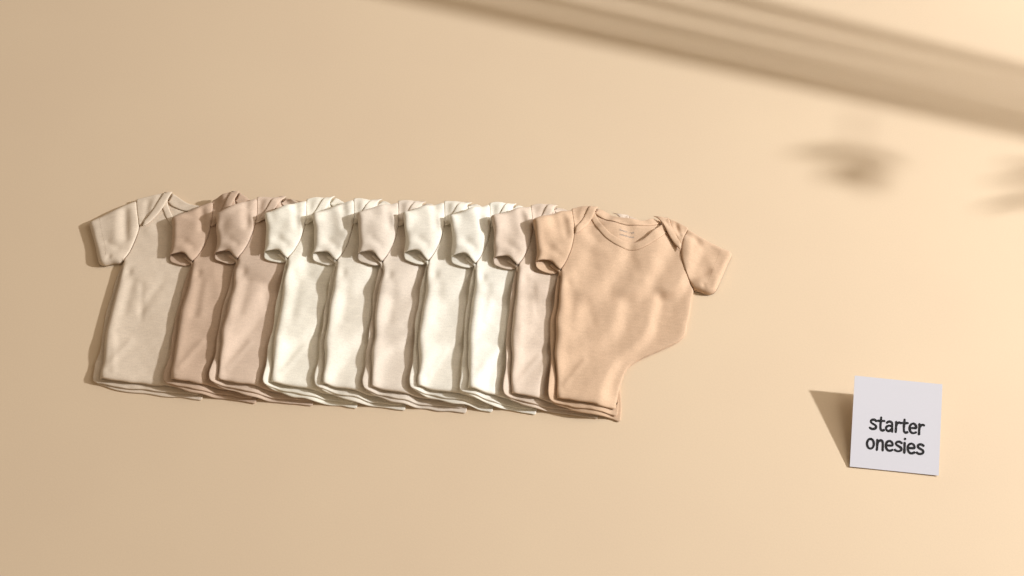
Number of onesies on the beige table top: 10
